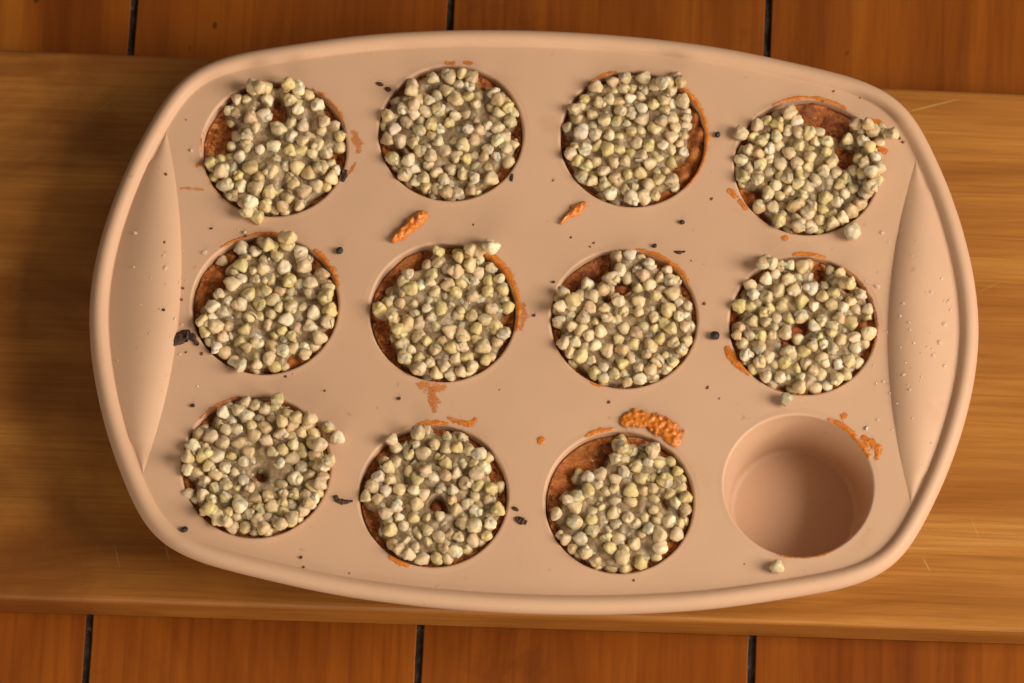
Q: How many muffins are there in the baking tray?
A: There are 11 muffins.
